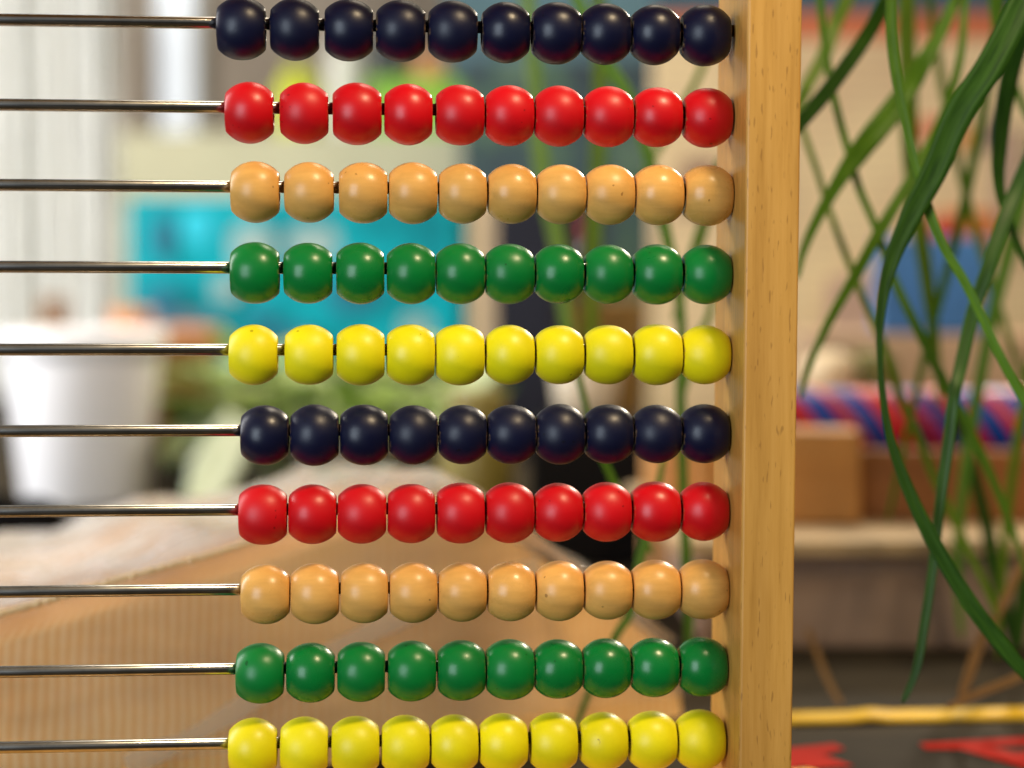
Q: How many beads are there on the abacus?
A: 100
